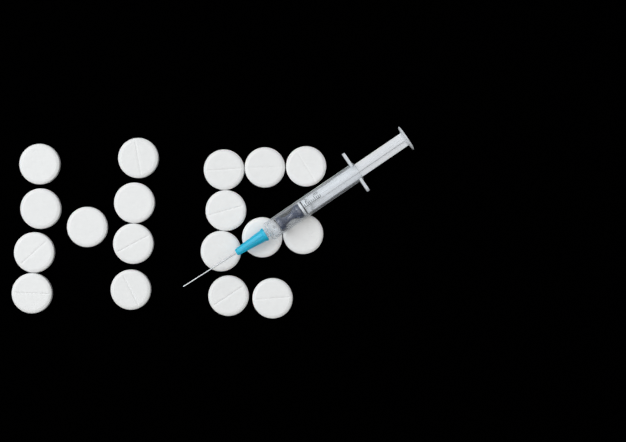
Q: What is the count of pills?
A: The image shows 18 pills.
